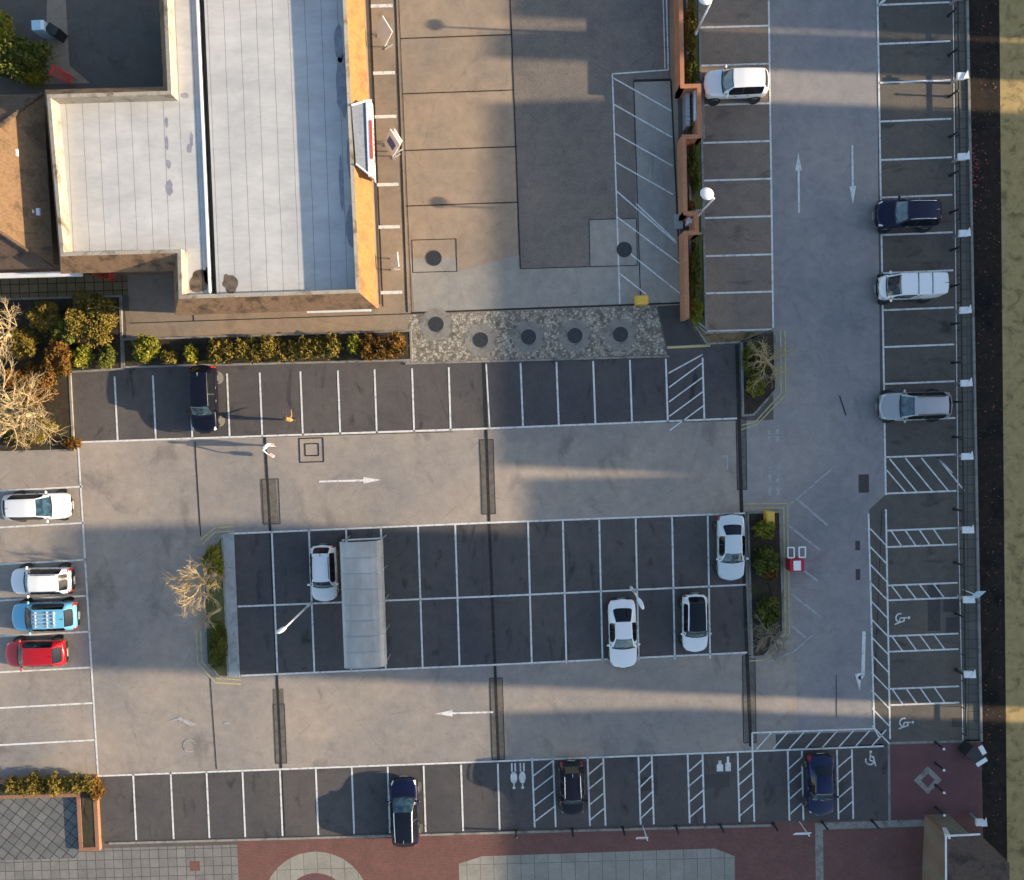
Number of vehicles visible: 16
